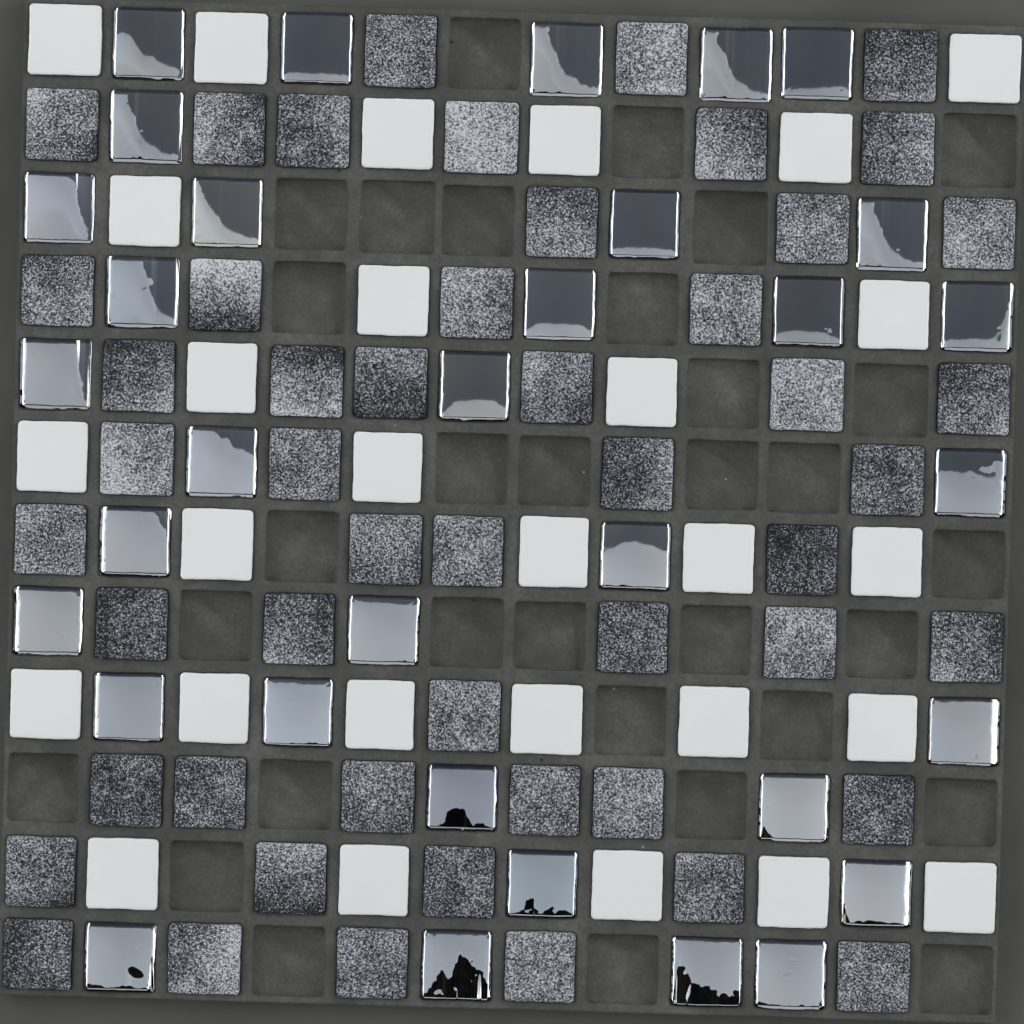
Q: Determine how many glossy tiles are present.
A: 33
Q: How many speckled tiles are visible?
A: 51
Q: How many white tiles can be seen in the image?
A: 28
